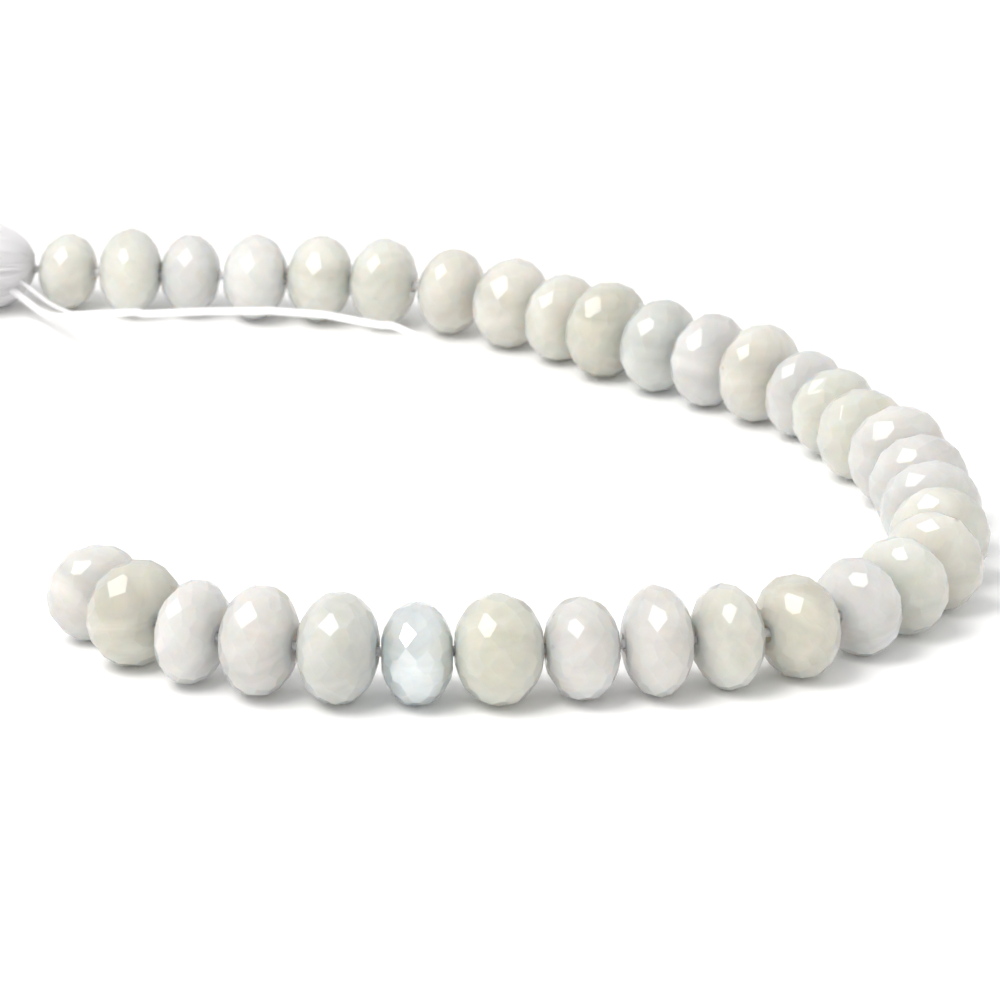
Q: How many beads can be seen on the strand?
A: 34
